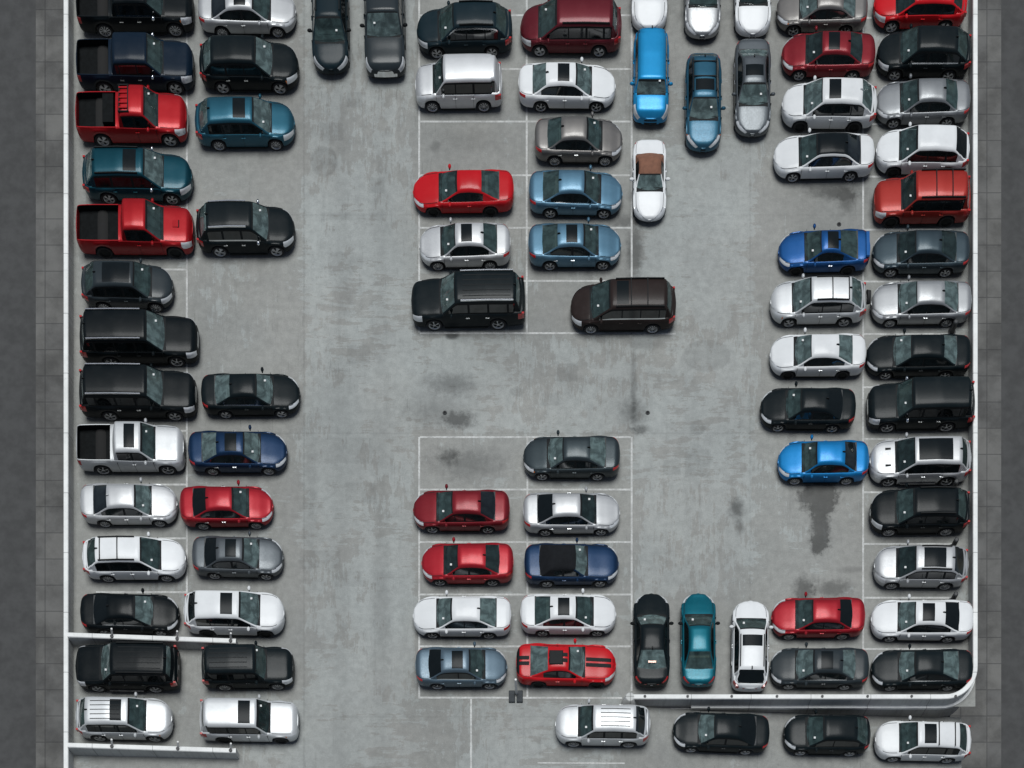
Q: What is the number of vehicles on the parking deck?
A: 86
